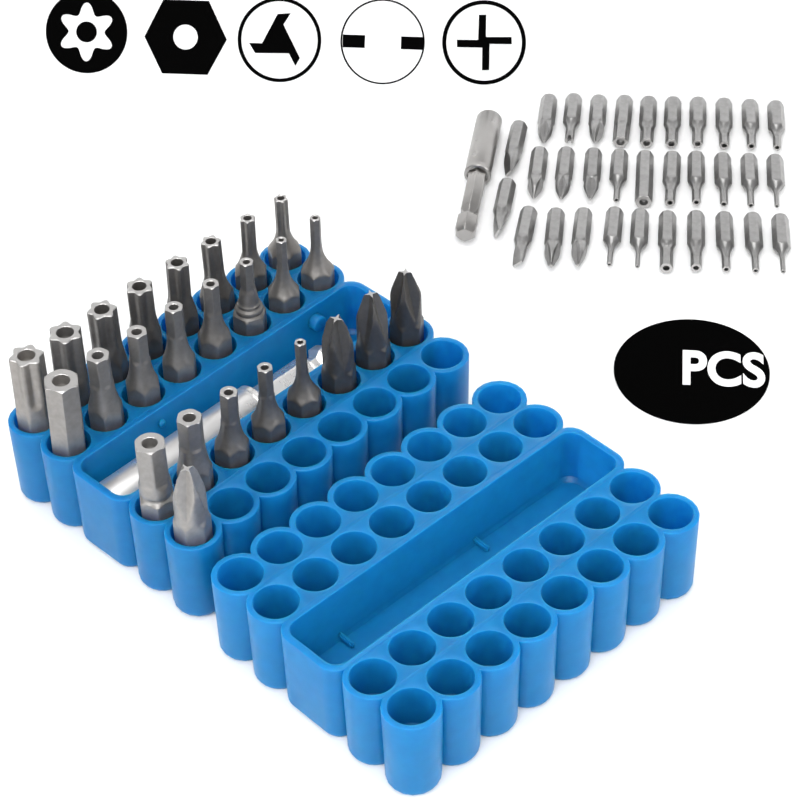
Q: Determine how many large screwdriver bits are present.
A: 25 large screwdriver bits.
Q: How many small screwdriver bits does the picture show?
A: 32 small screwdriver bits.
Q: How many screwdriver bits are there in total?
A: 57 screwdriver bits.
